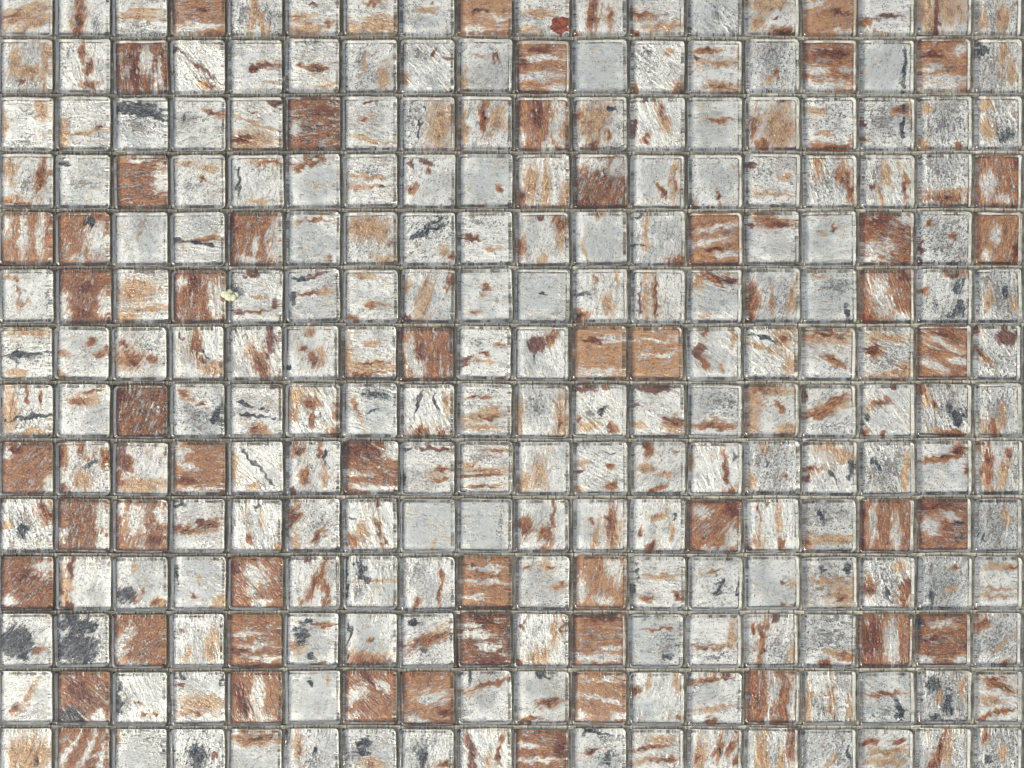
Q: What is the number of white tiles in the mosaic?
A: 200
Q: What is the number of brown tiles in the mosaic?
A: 52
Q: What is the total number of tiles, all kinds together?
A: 252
